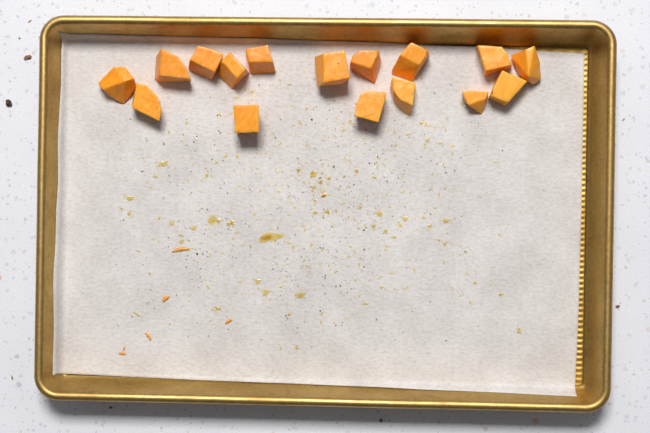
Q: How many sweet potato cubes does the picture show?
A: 16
